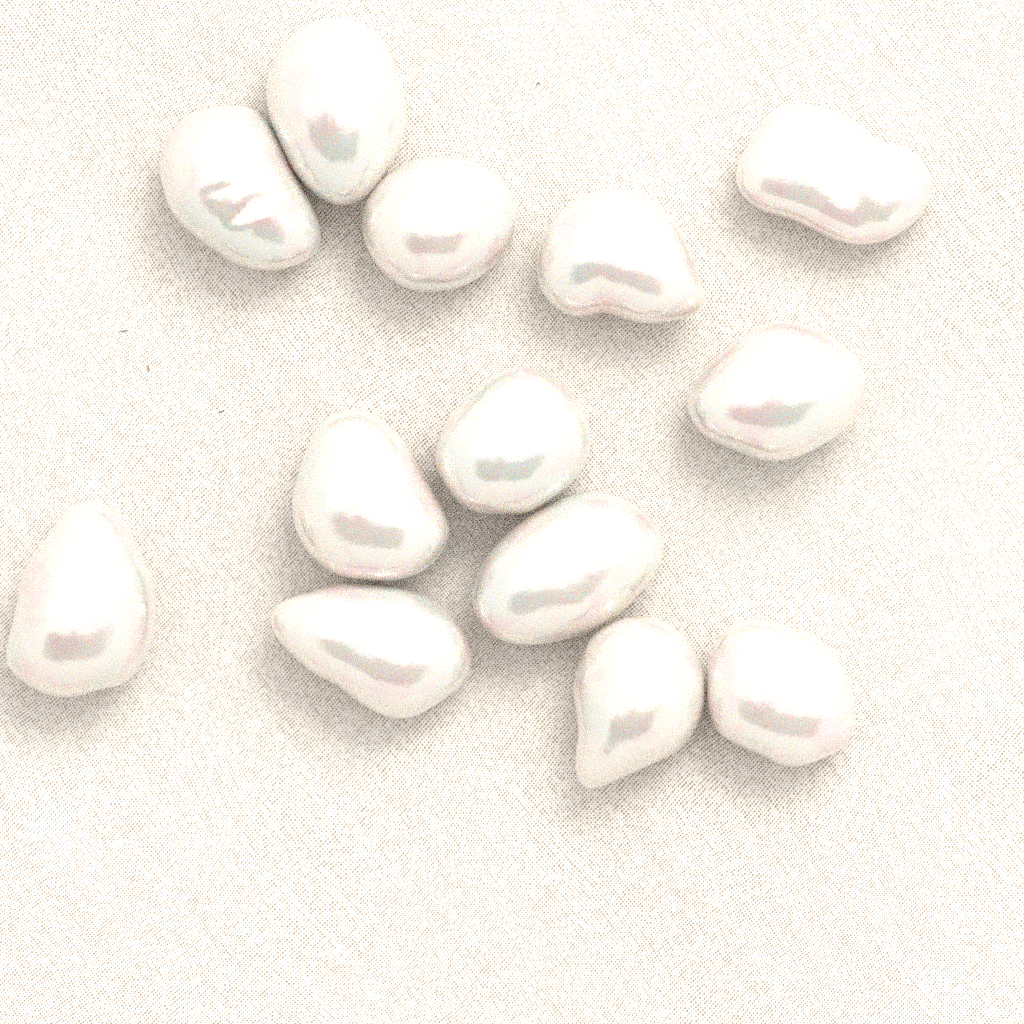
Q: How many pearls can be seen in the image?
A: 13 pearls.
